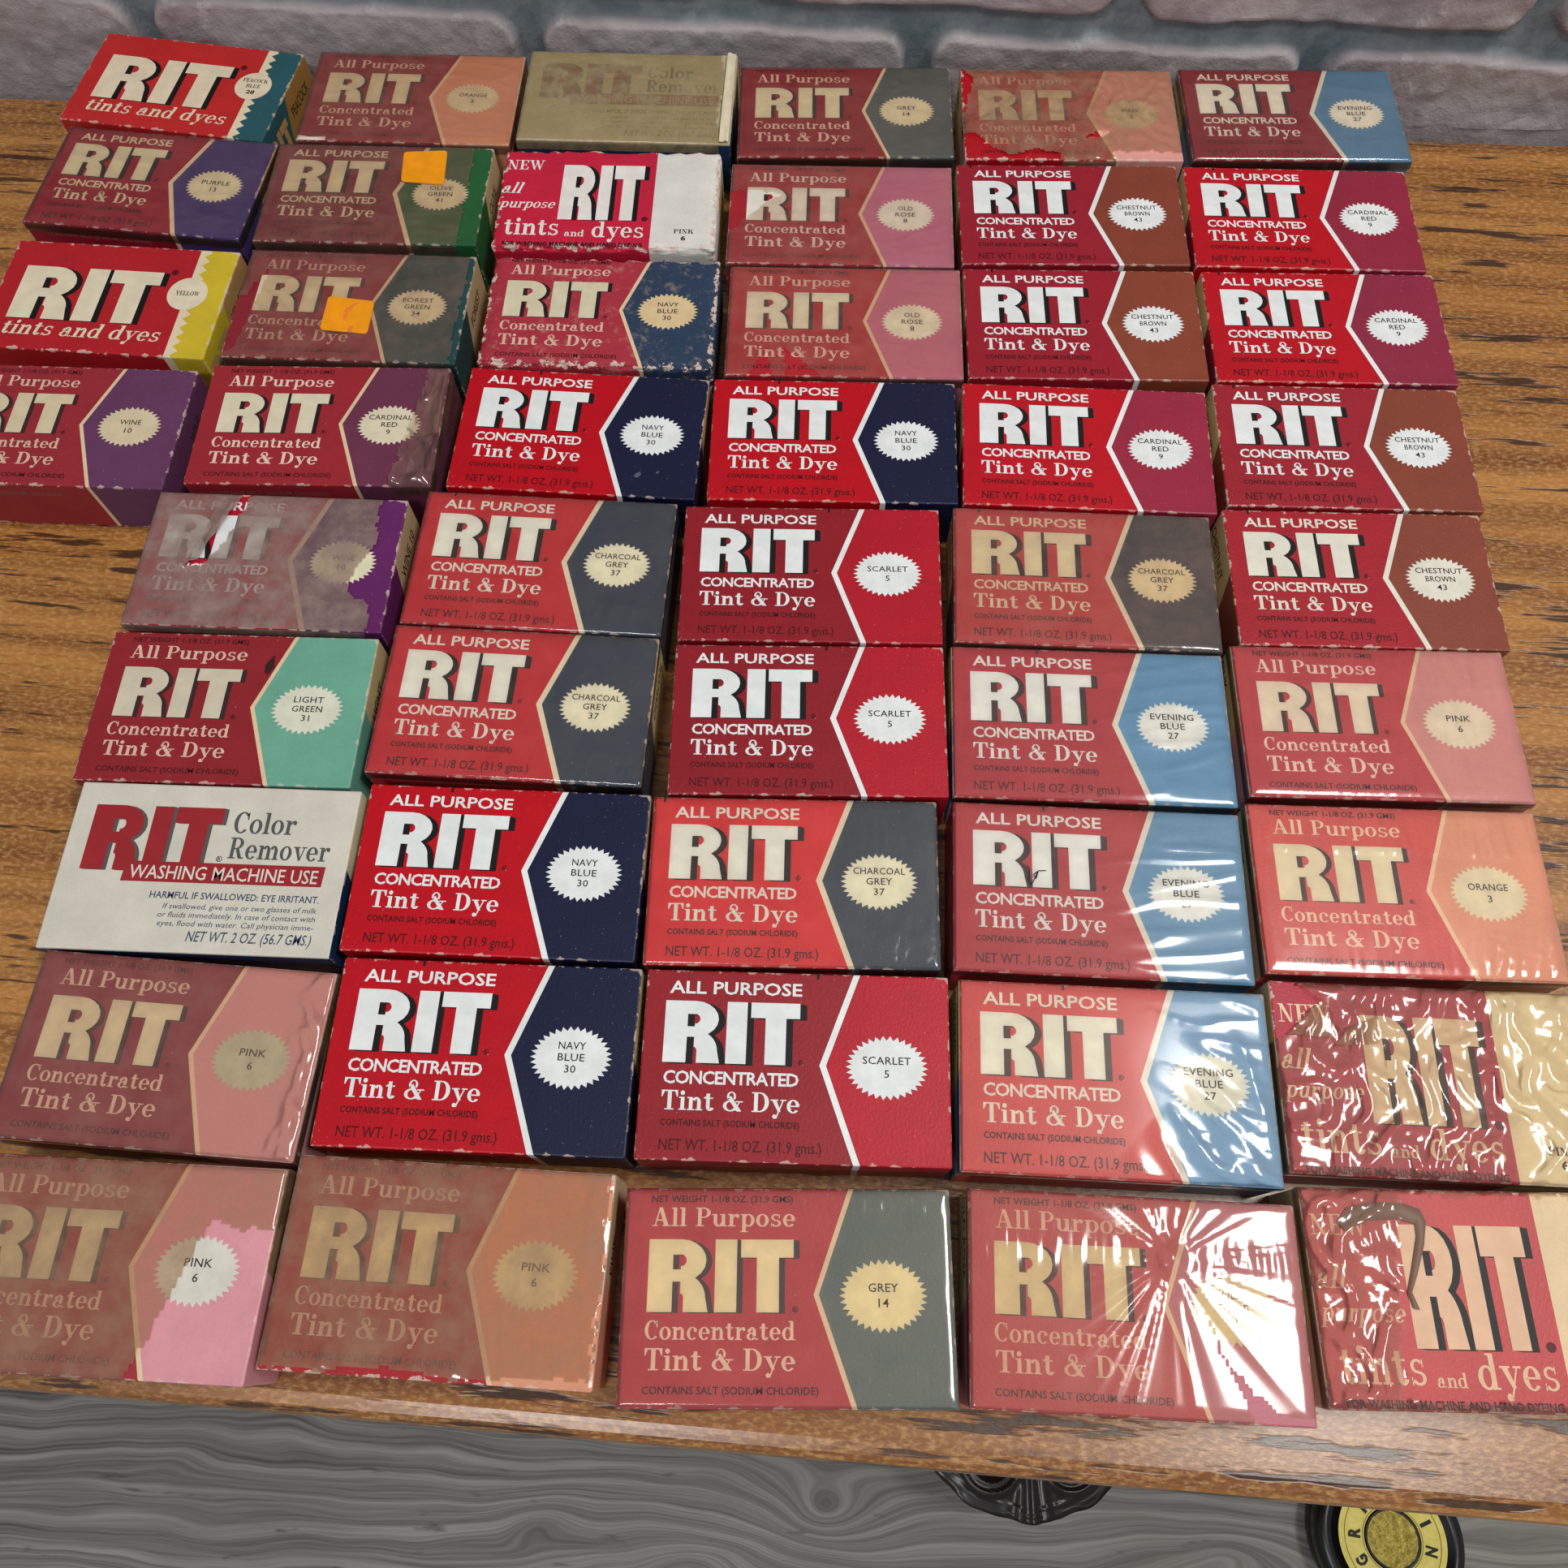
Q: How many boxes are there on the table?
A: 49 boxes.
